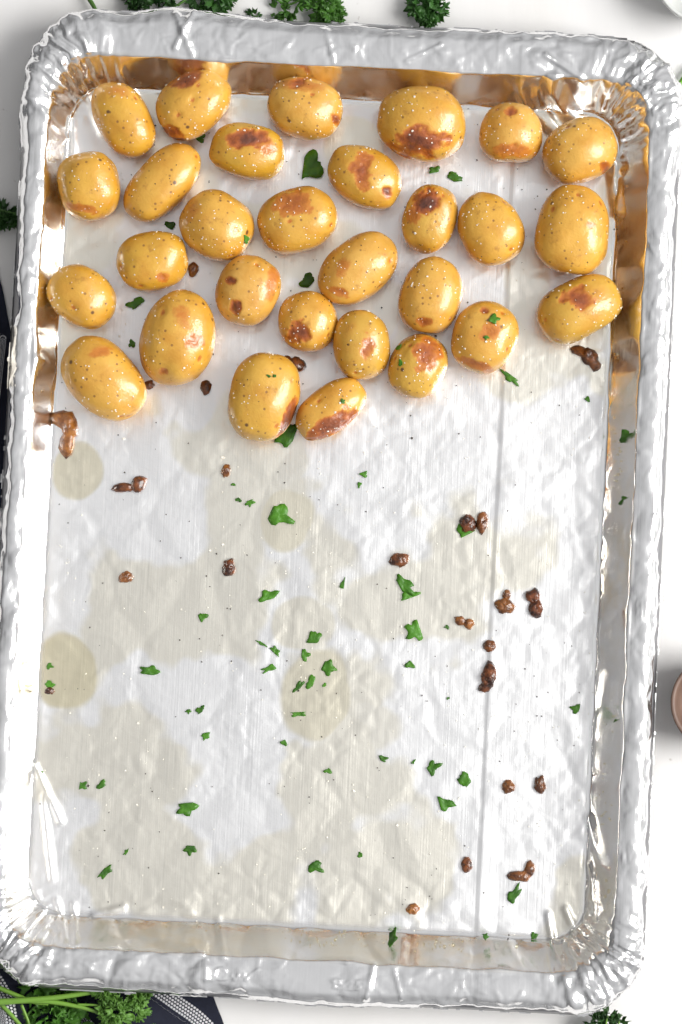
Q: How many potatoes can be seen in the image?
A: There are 29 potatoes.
